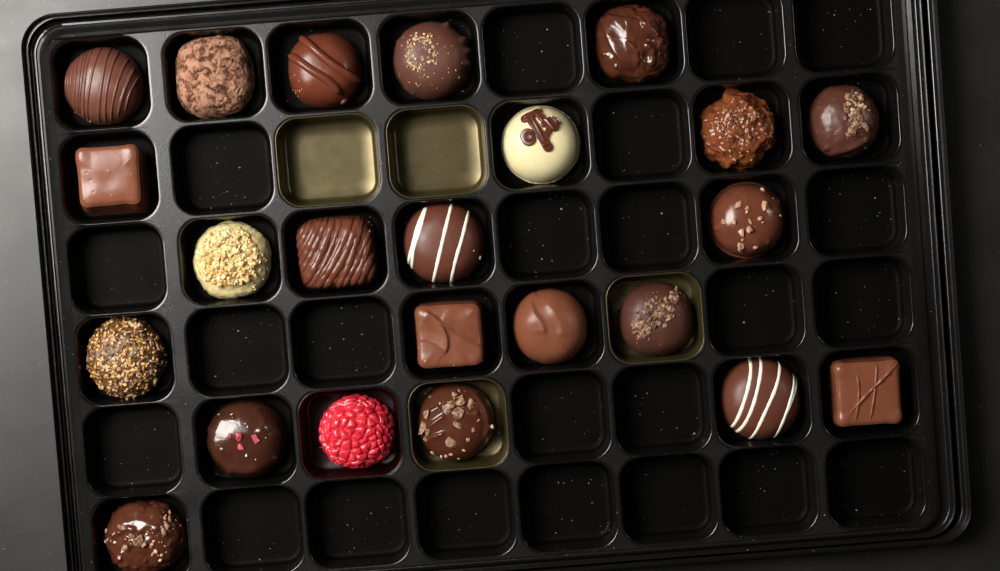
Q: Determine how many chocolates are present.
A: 22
